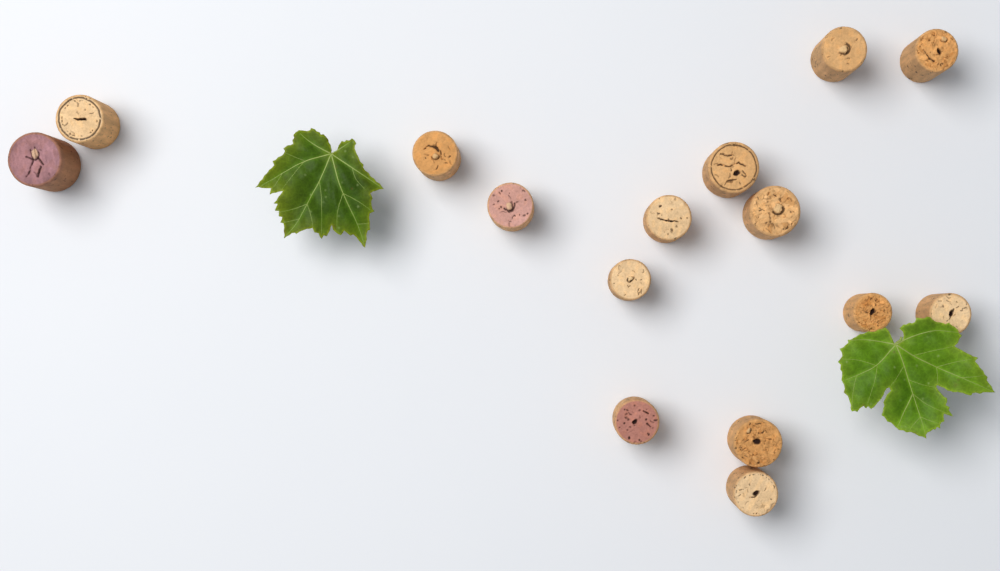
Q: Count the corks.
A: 15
